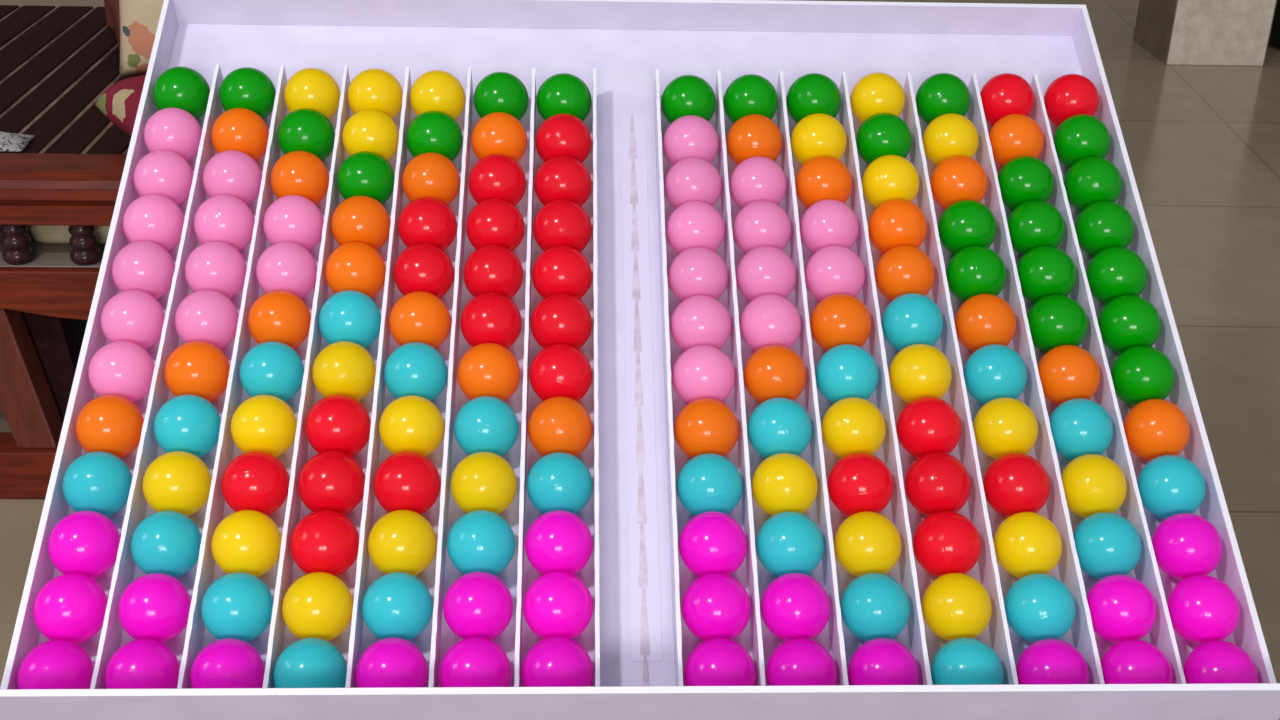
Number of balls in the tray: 168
